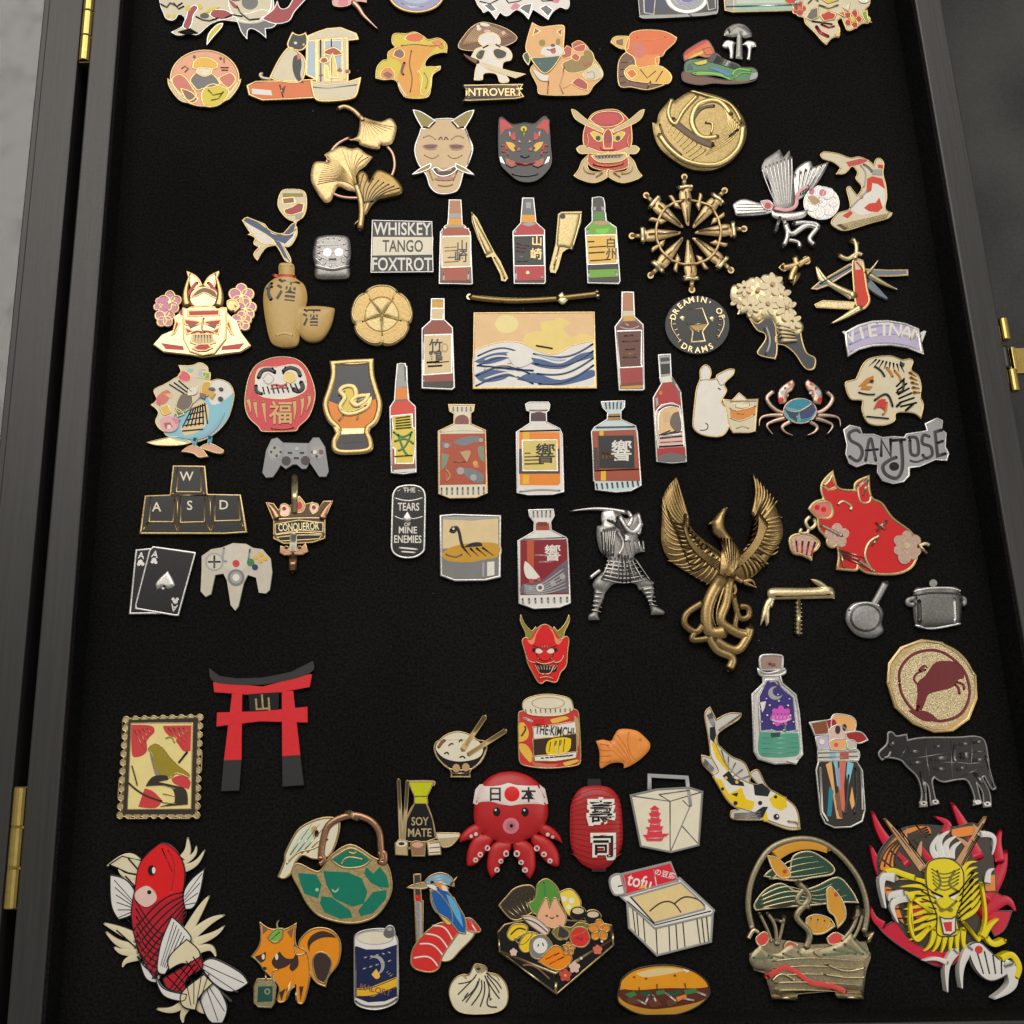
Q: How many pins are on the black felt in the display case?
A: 95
